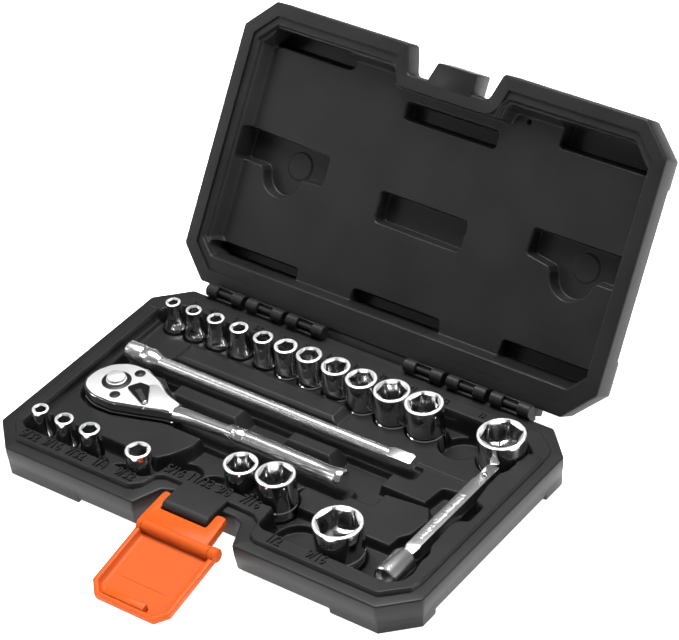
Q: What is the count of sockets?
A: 19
